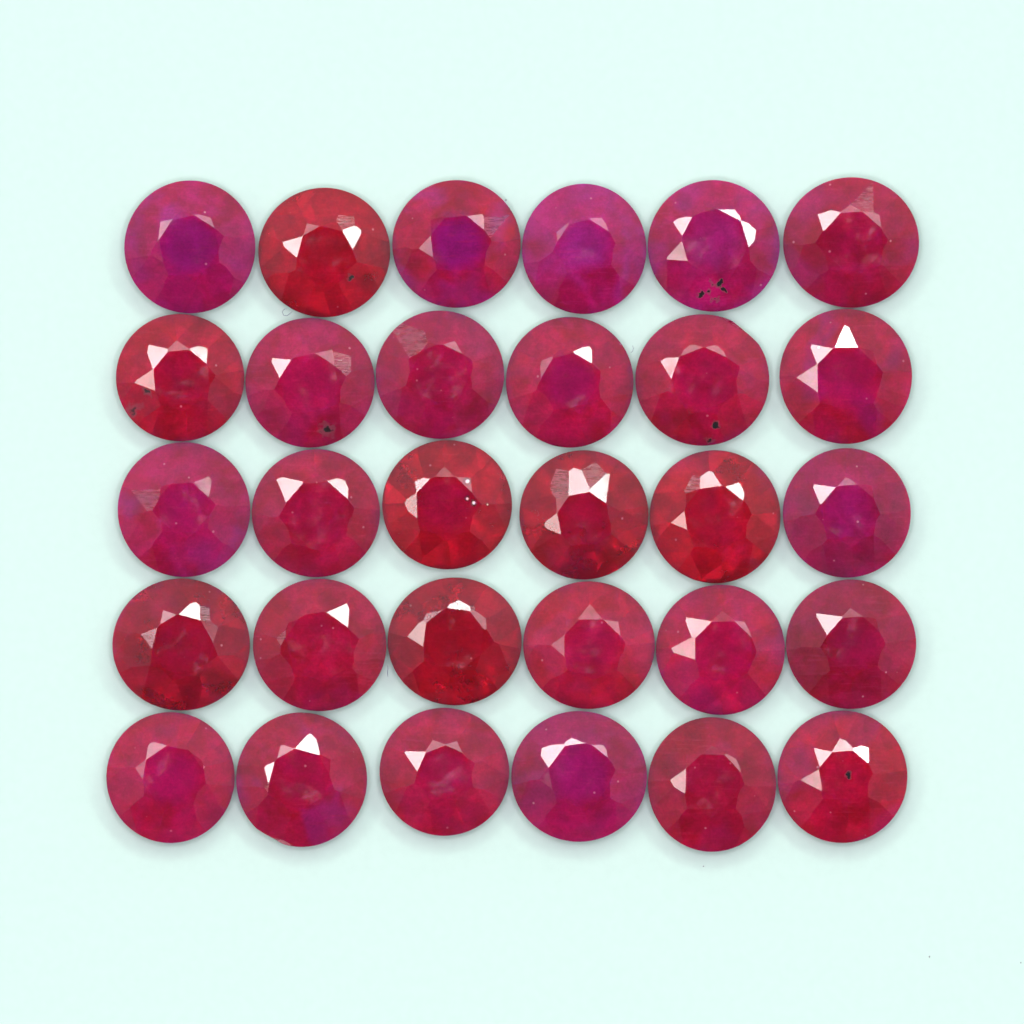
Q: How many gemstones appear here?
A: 30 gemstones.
